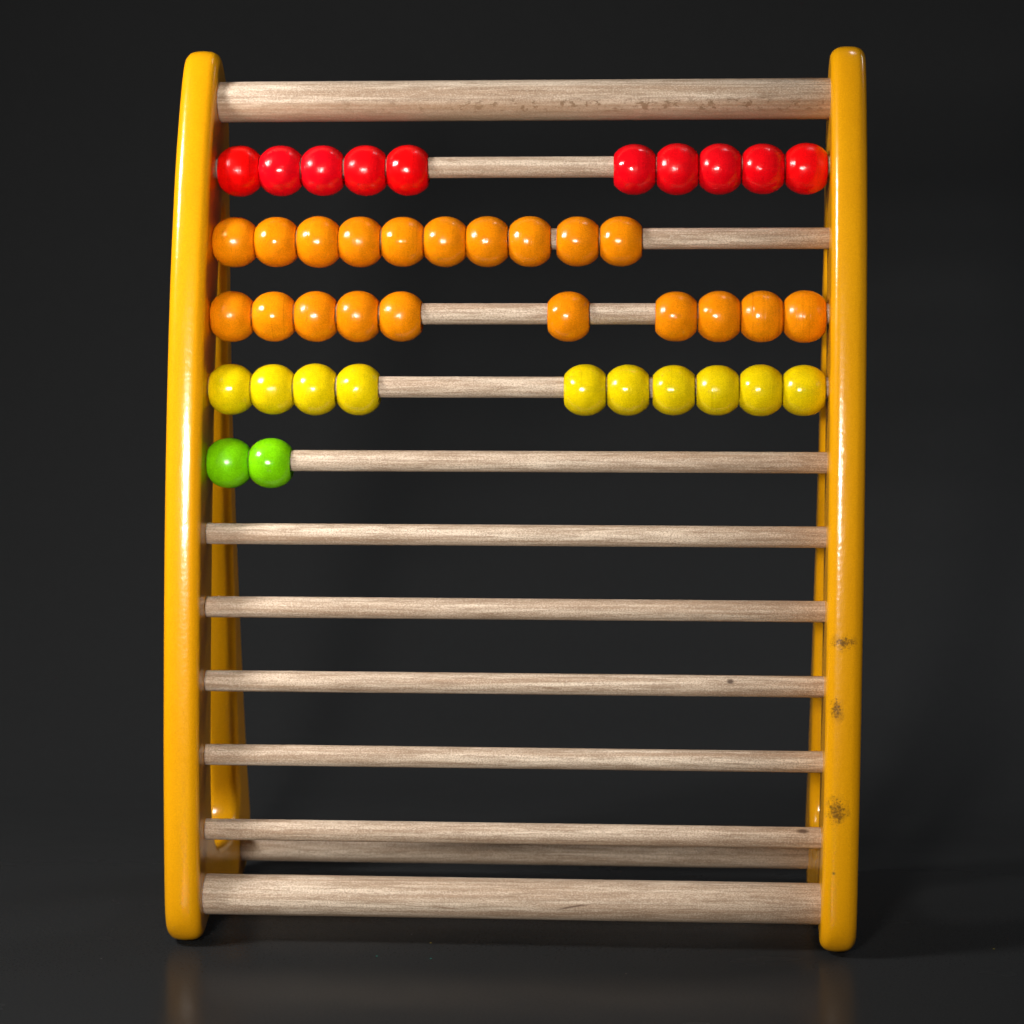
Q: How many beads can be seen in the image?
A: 42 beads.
